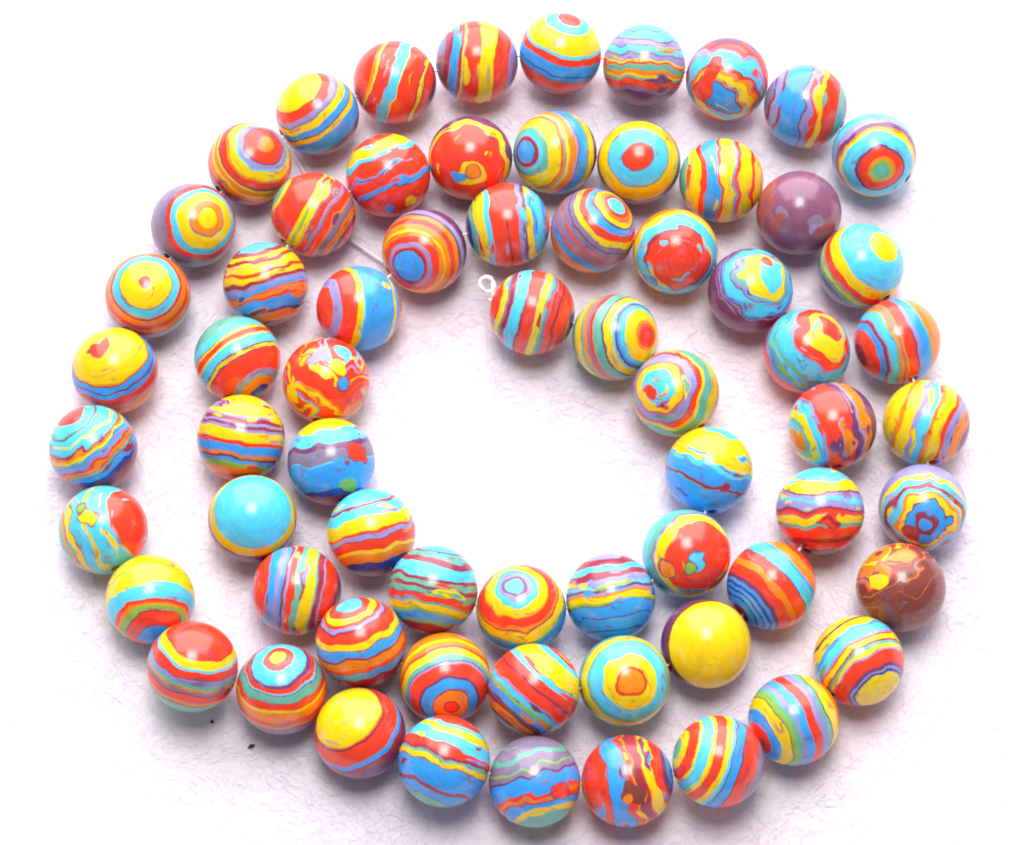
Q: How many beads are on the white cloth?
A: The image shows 67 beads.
